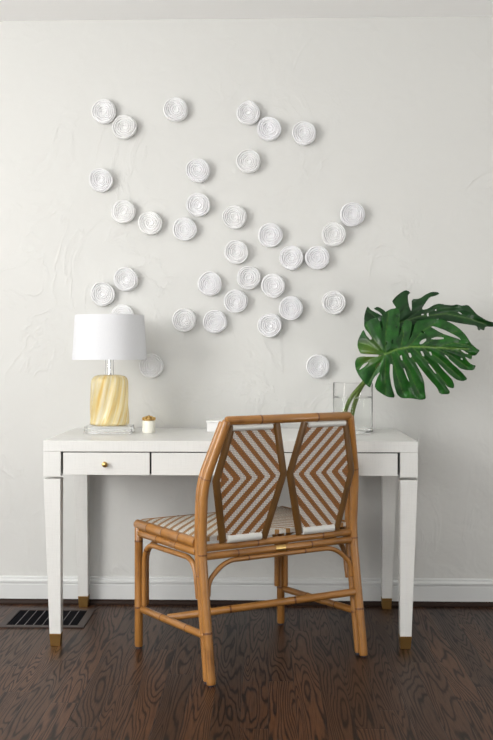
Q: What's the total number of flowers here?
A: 34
